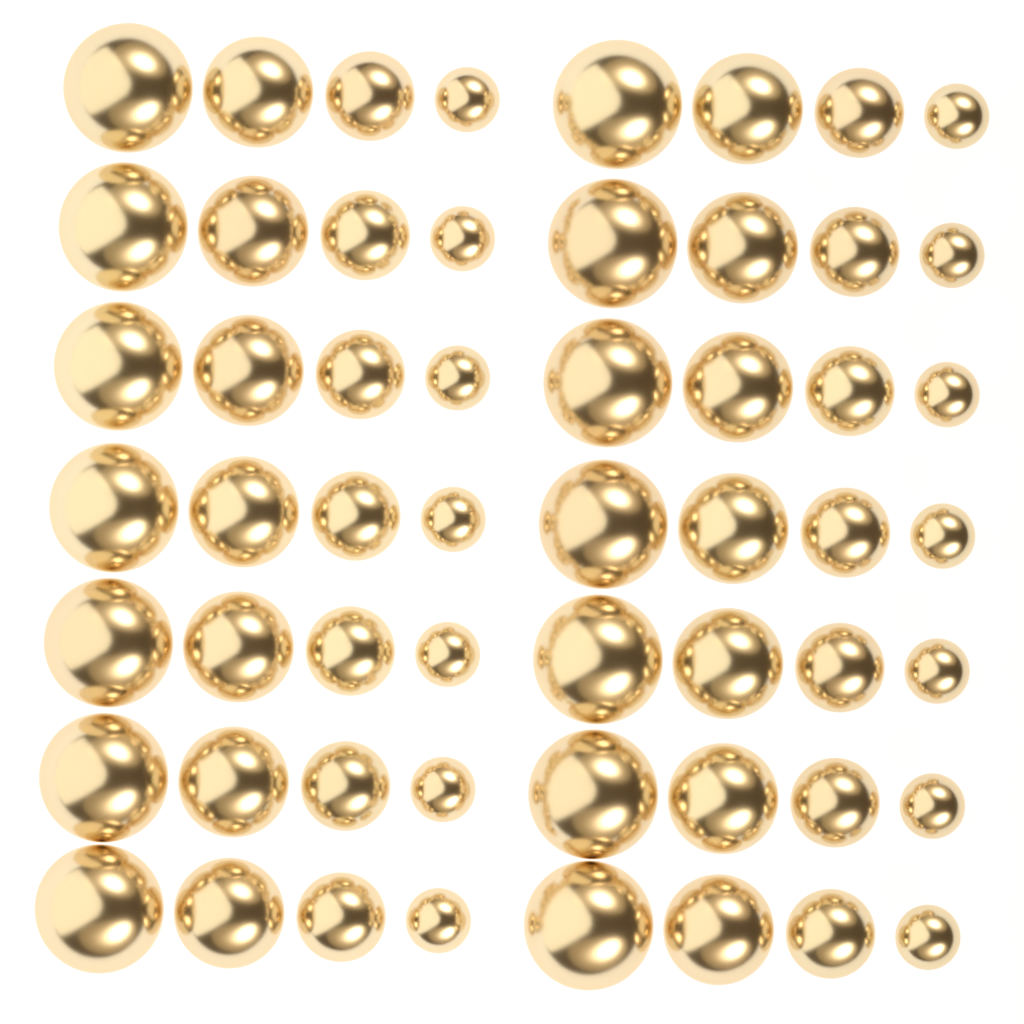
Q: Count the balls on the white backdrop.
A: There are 56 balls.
